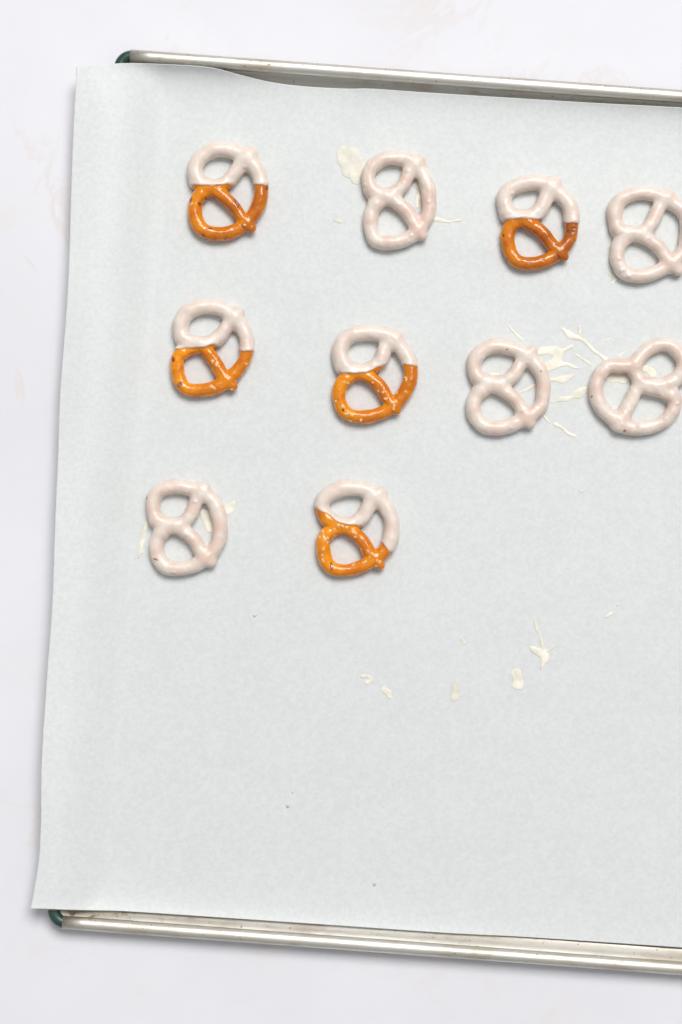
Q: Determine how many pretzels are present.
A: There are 10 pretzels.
